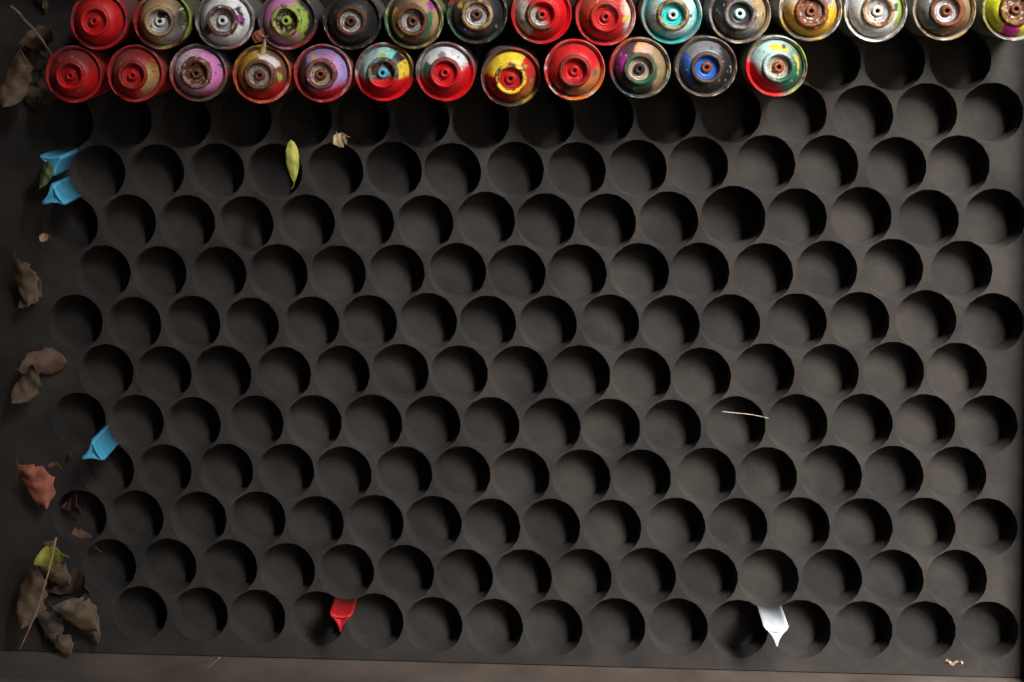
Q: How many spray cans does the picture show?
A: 27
